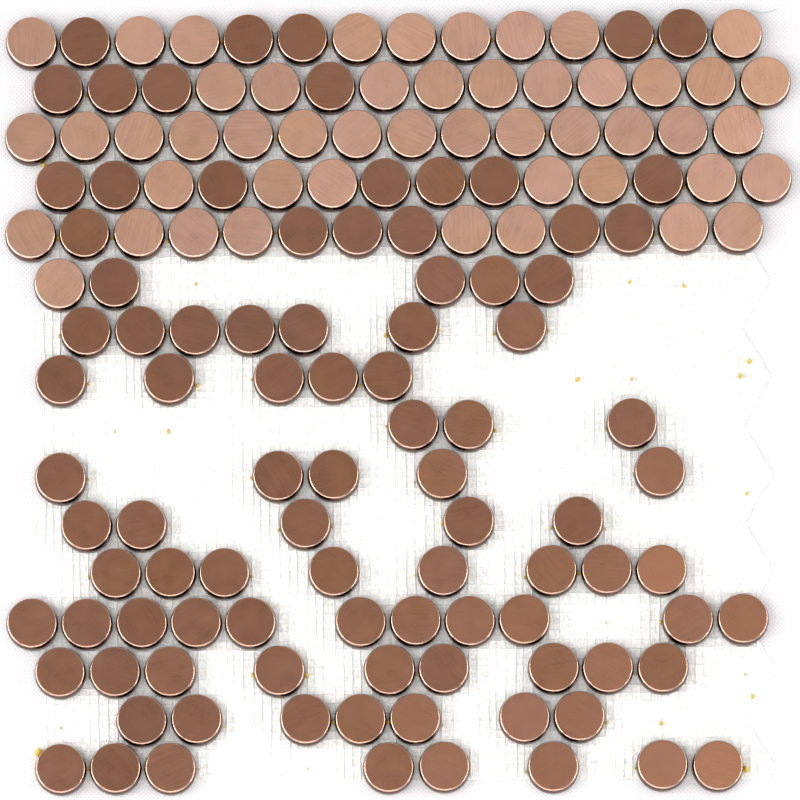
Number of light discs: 49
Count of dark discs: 94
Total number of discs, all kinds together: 143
